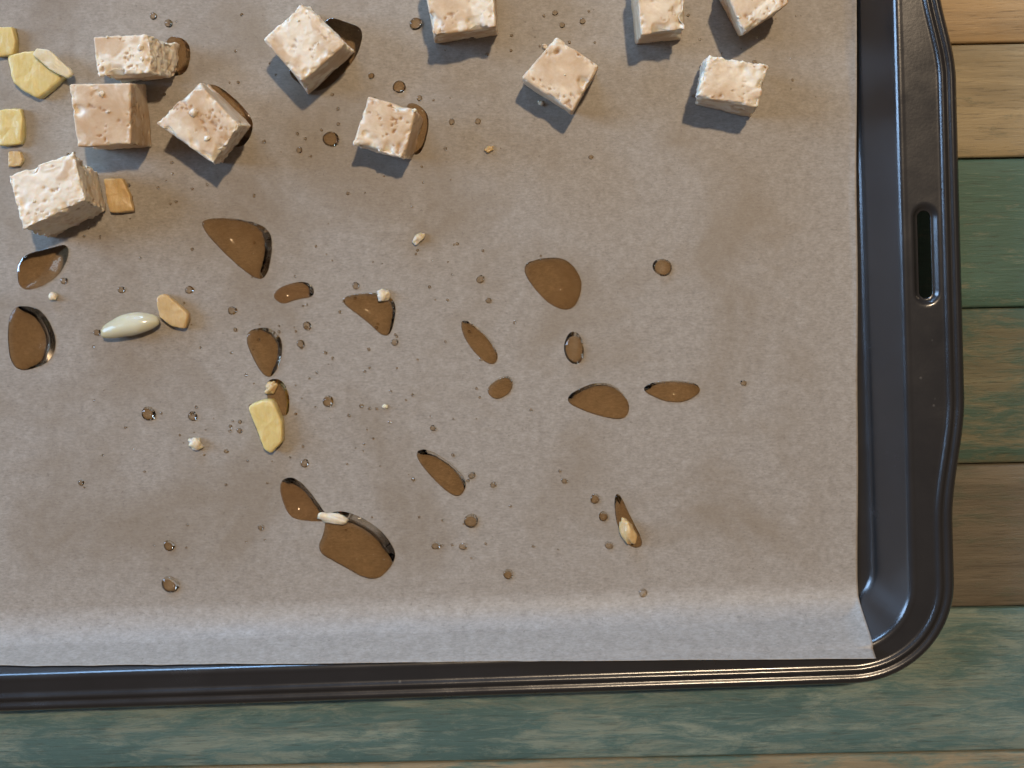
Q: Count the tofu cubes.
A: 11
